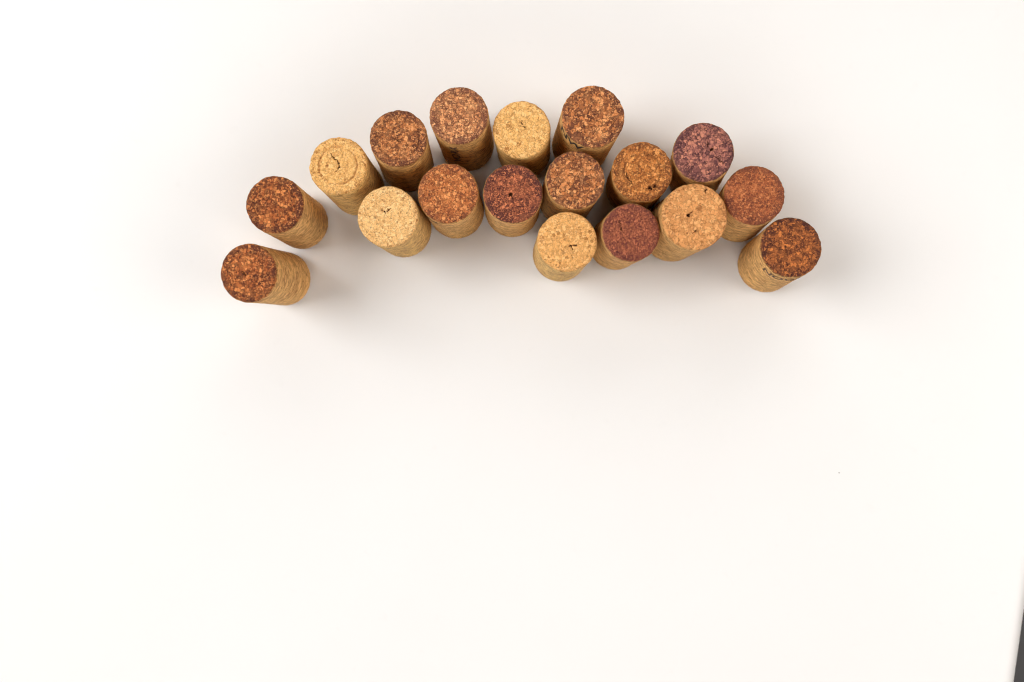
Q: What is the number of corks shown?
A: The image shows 18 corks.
